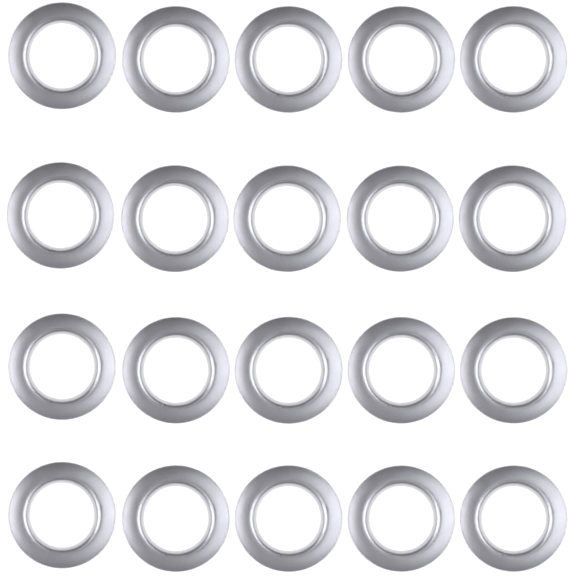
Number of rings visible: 20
